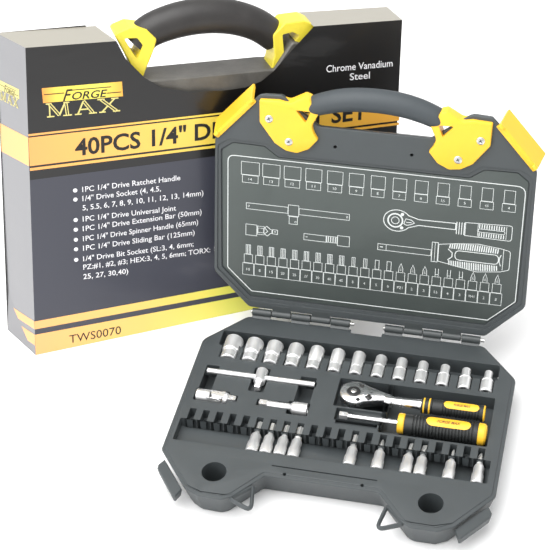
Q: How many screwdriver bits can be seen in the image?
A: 10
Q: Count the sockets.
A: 13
